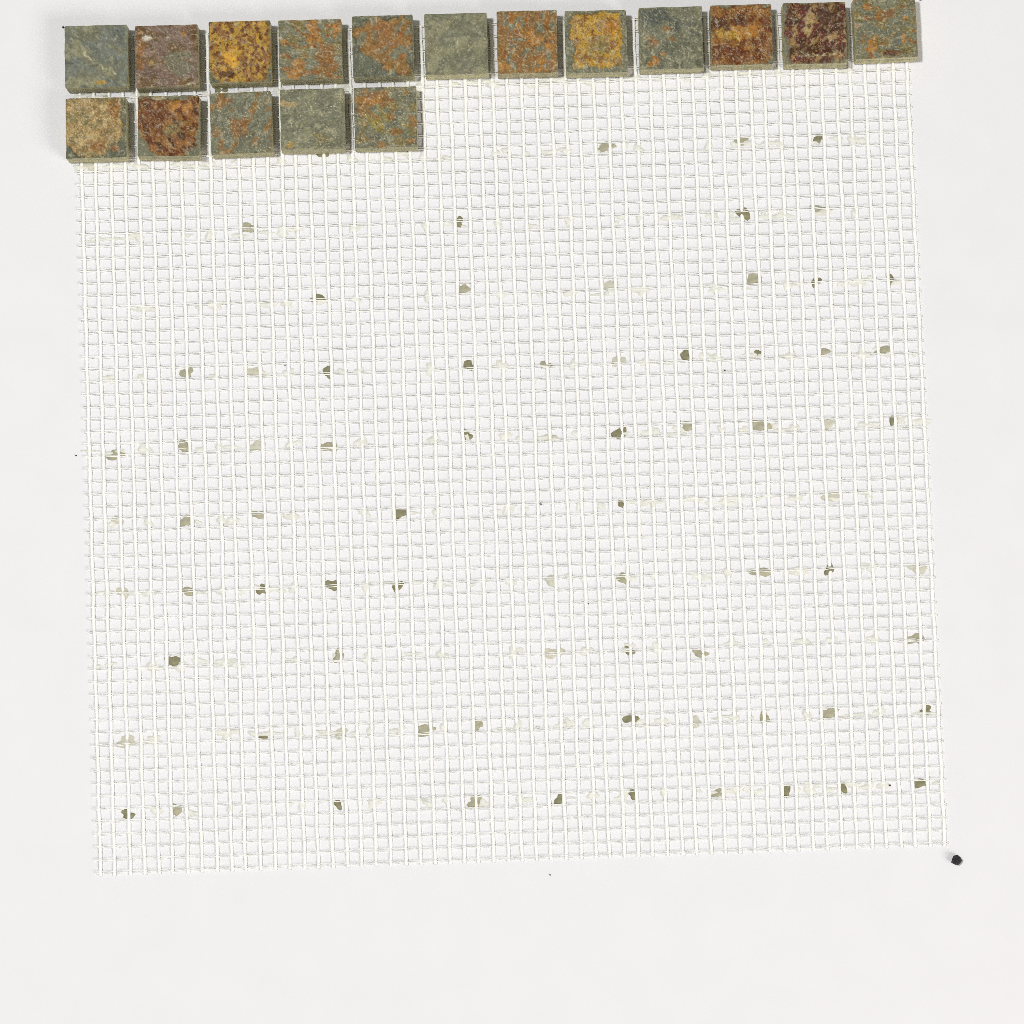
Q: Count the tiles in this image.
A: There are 17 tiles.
